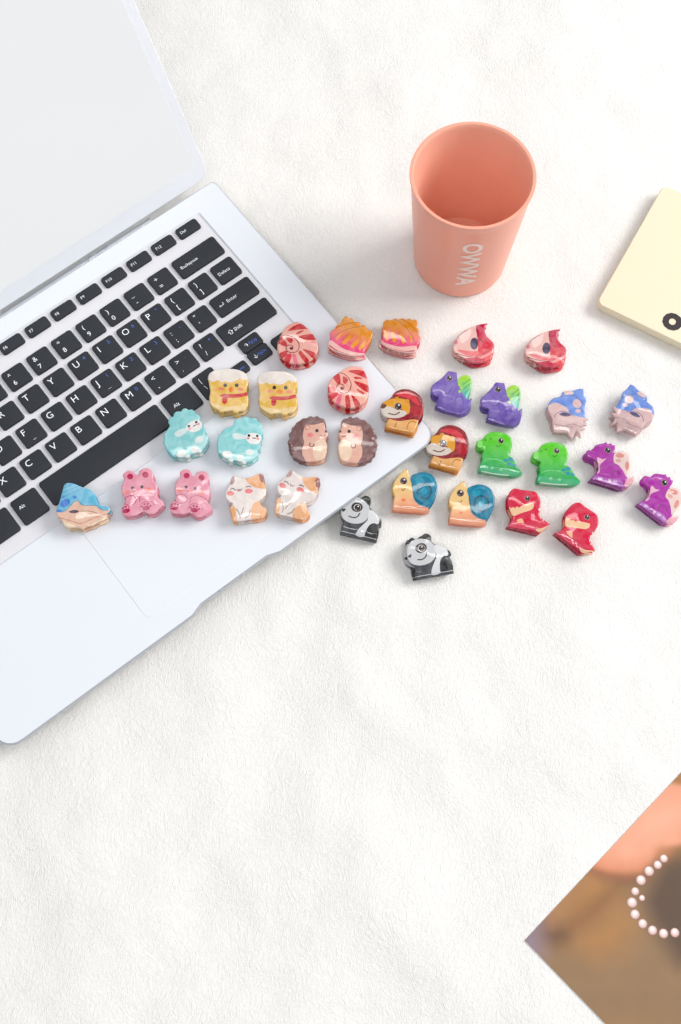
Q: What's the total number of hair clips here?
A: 33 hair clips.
